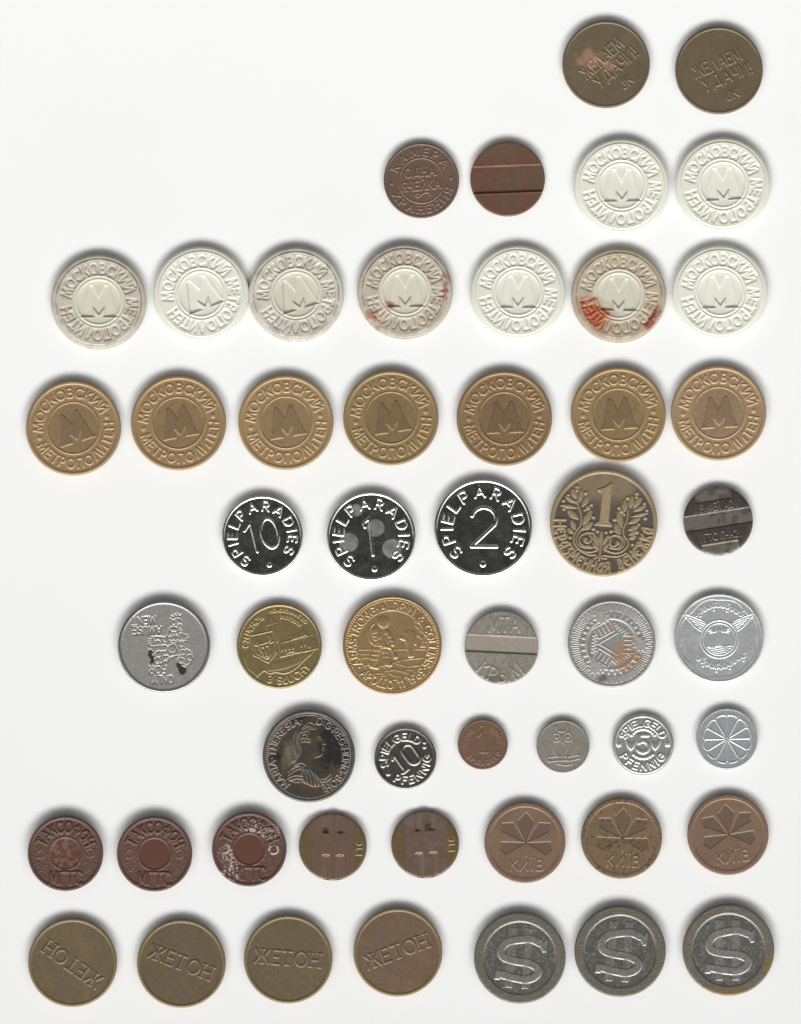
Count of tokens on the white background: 52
